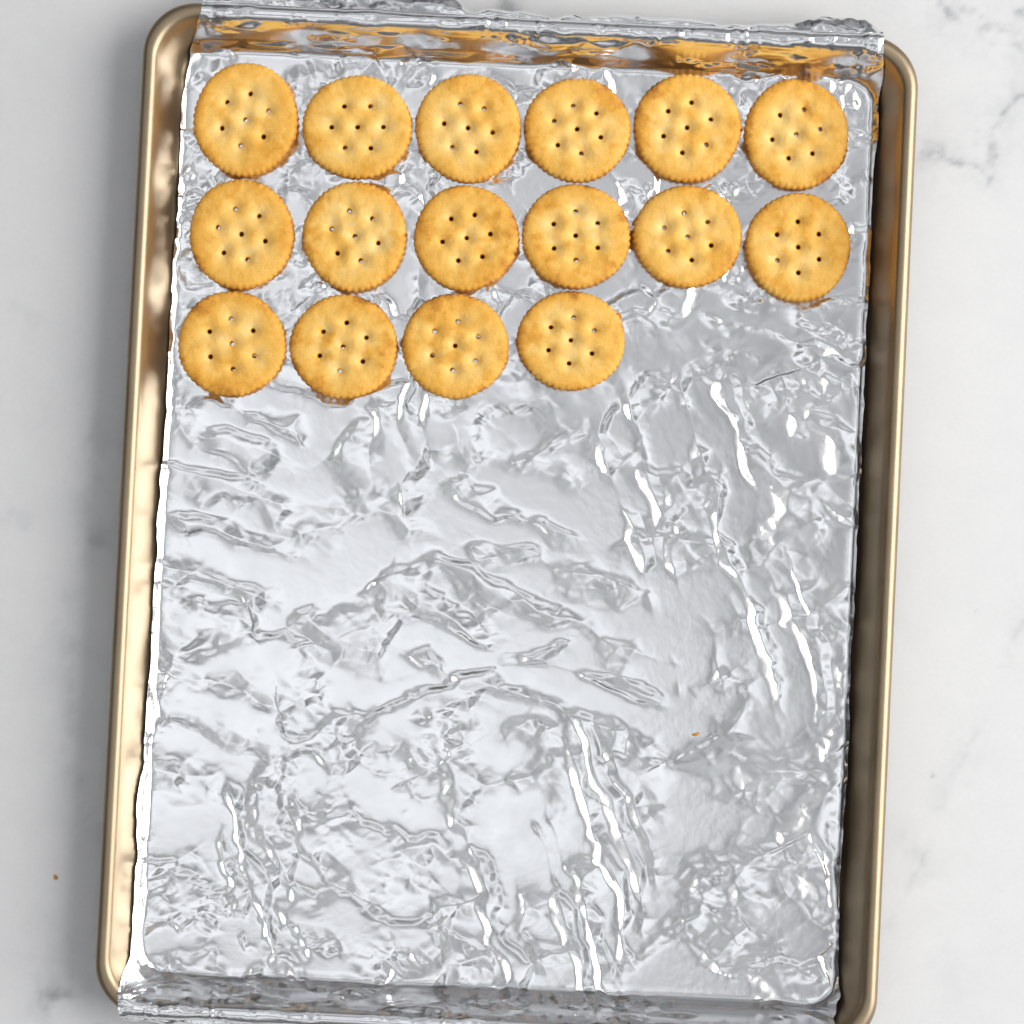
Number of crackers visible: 16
